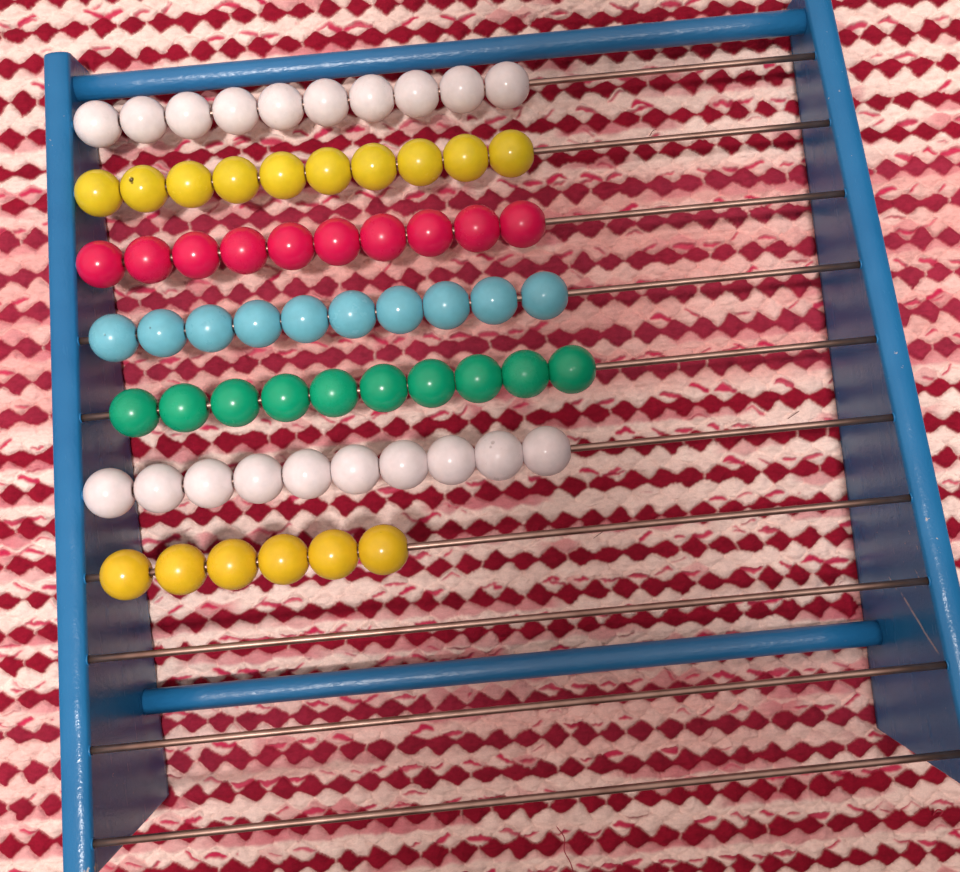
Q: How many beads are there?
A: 66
